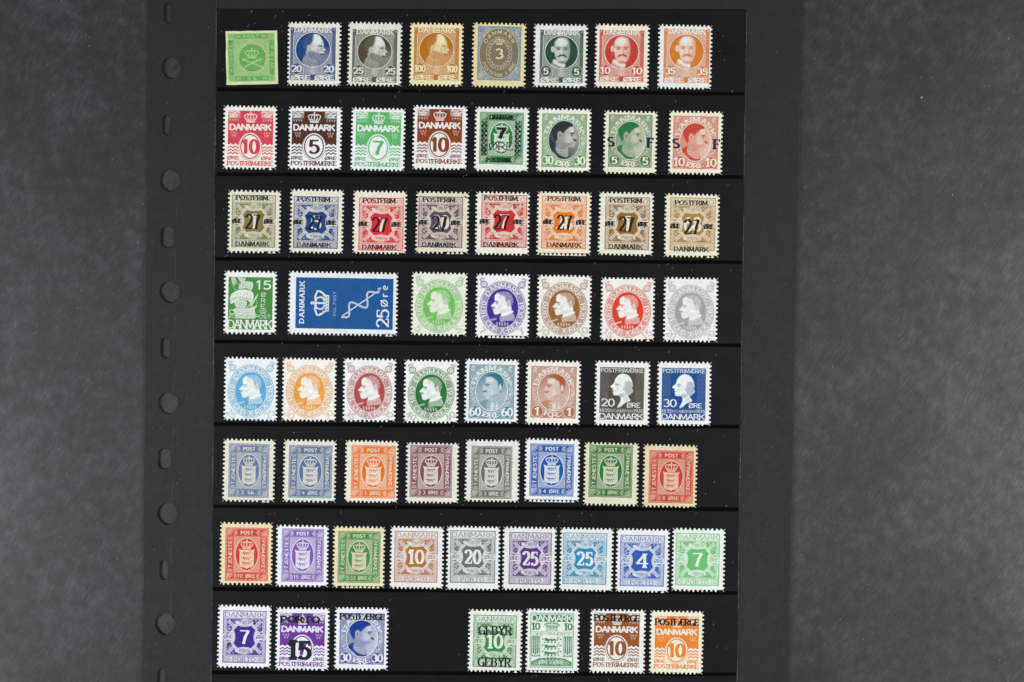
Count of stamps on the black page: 63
